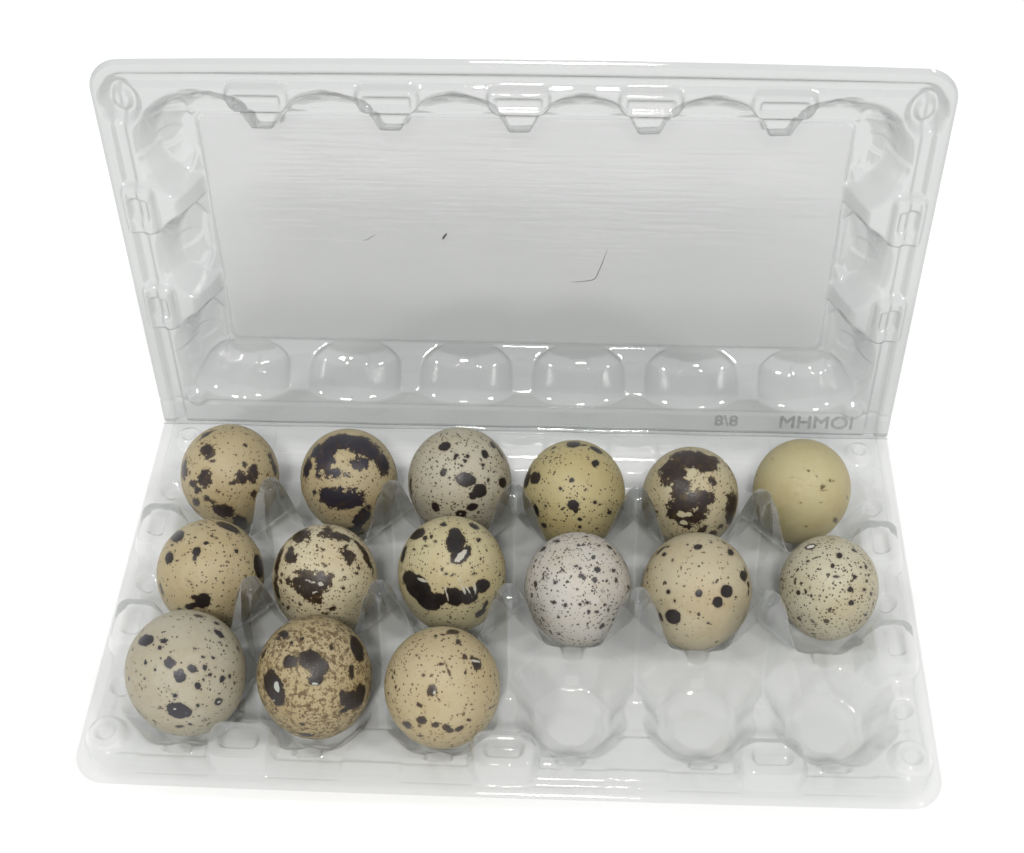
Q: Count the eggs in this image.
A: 15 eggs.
